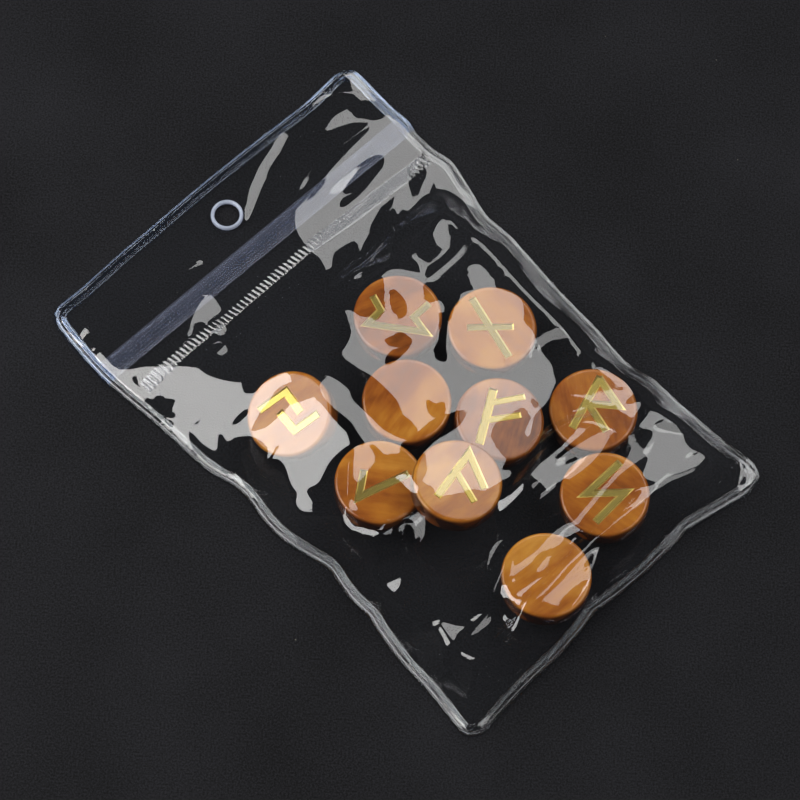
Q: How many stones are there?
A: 10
